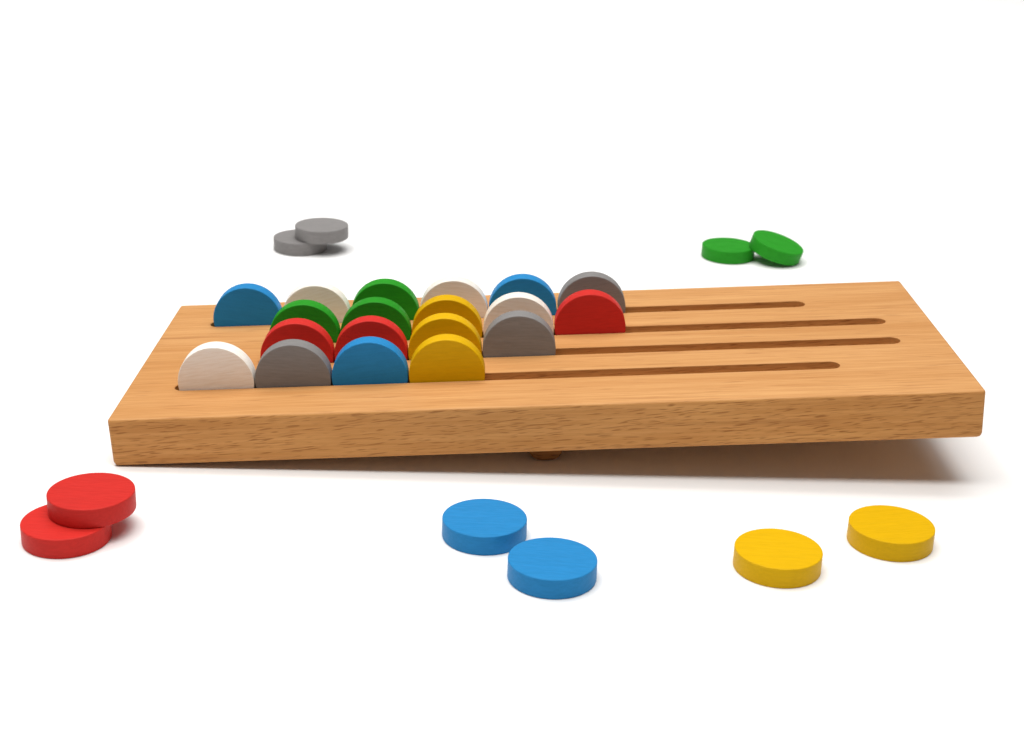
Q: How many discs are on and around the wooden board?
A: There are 29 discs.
